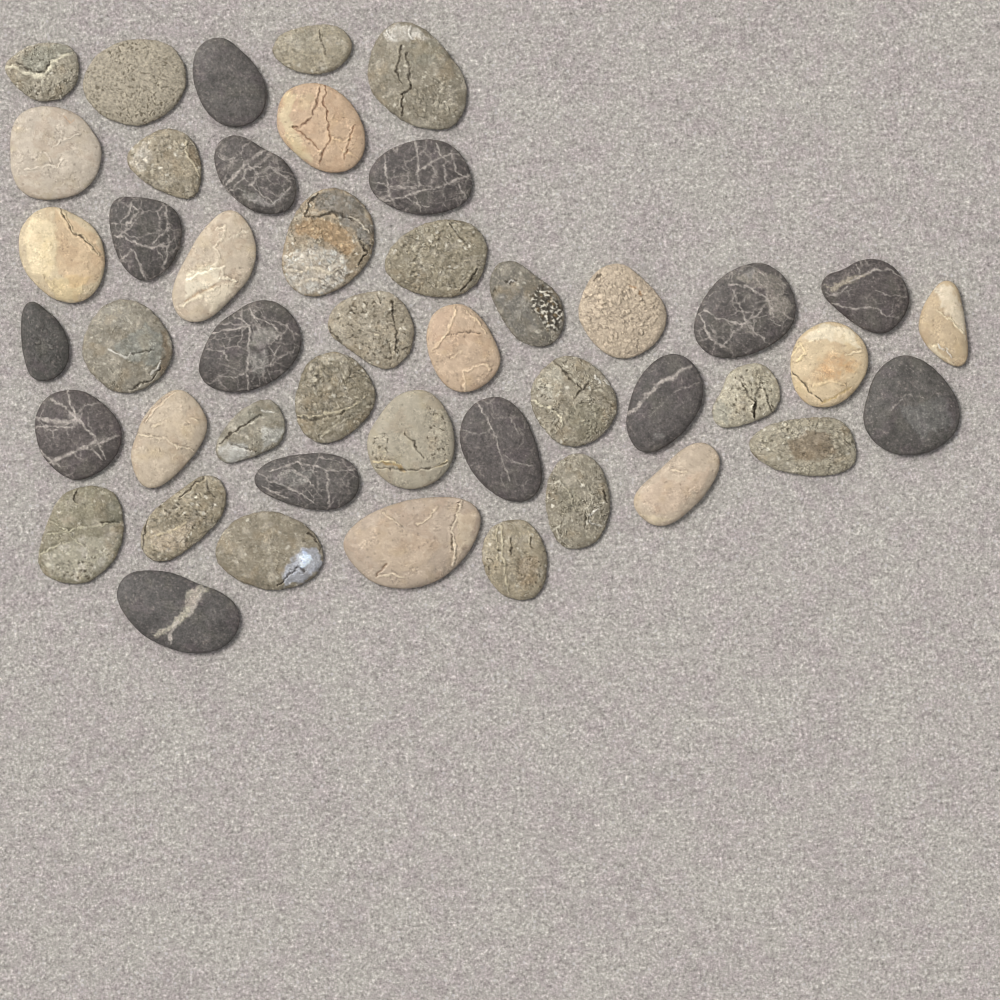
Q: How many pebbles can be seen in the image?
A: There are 46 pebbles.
